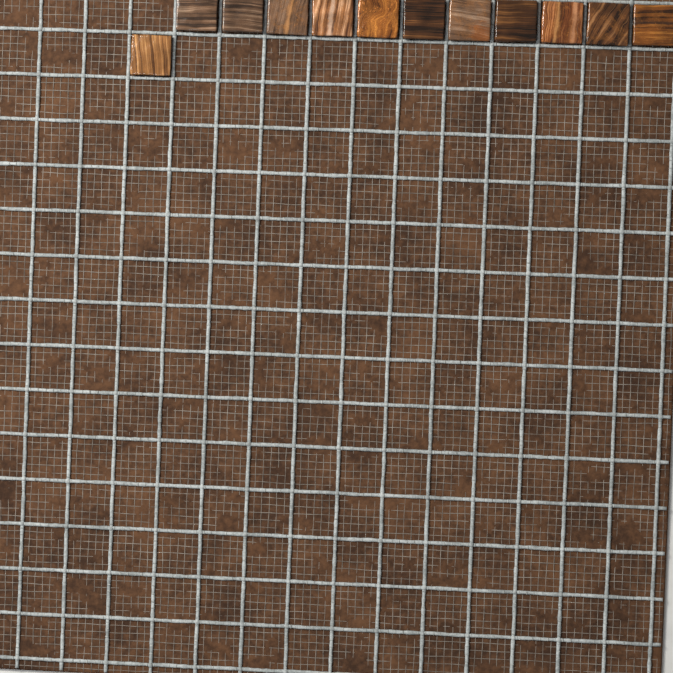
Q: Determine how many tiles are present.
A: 12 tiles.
